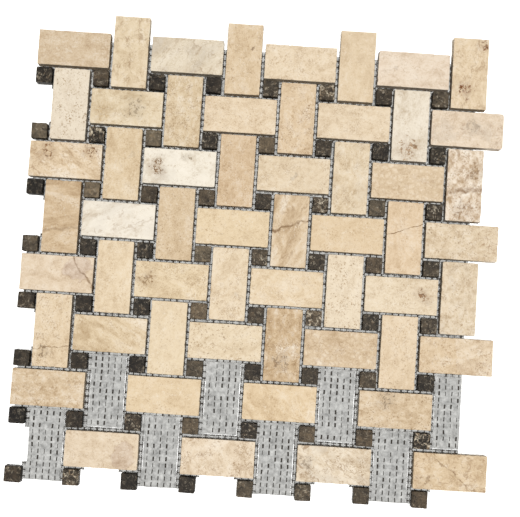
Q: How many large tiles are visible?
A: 56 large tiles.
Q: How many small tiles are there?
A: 64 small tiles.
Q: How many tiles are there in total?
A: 120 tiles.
